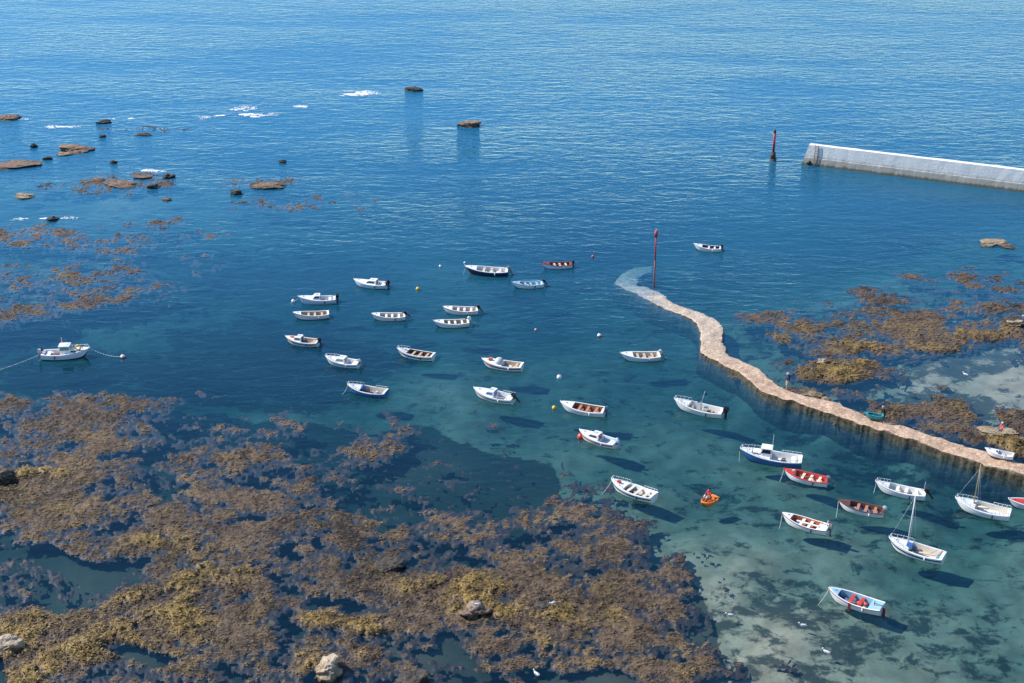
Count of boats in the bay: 34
